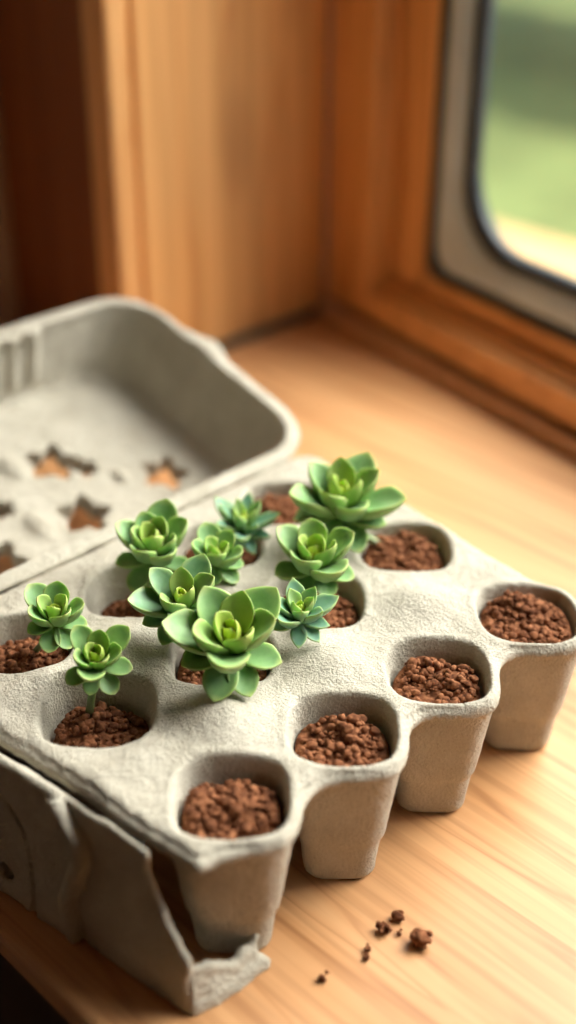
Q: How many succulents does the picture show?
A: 10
